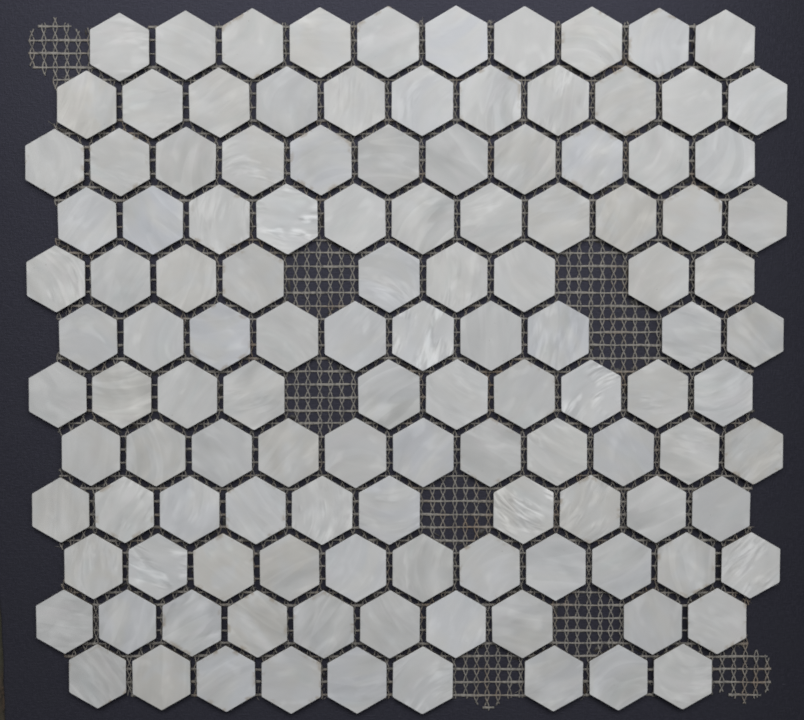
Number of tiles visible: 123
